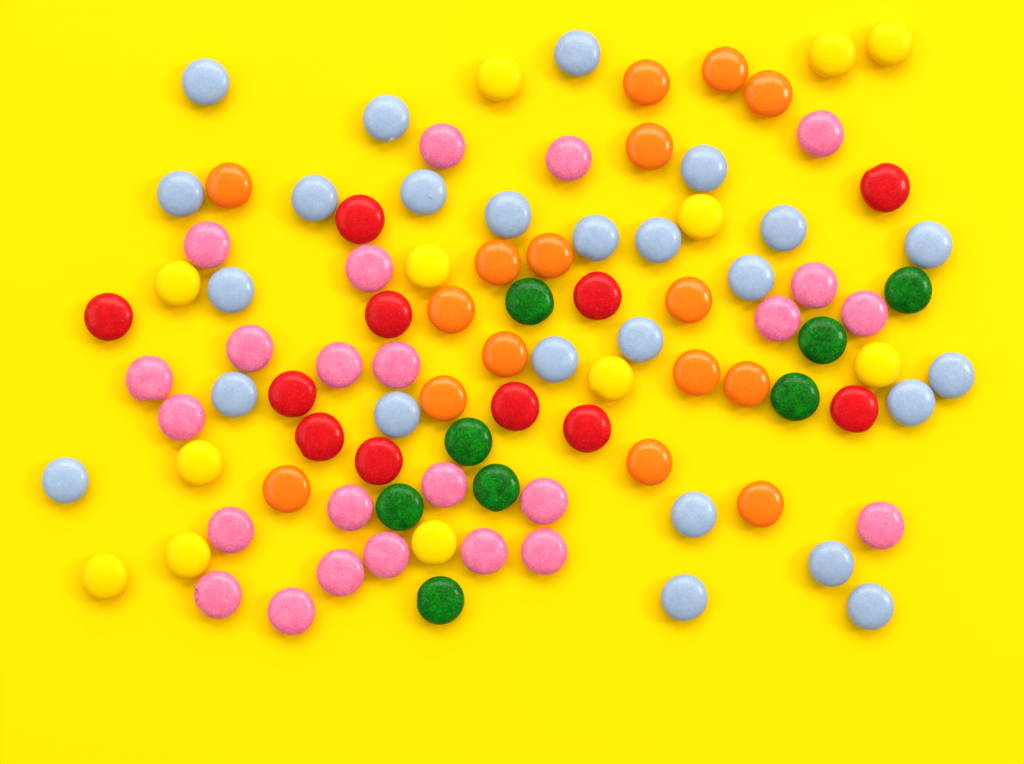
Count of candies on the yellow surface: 96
